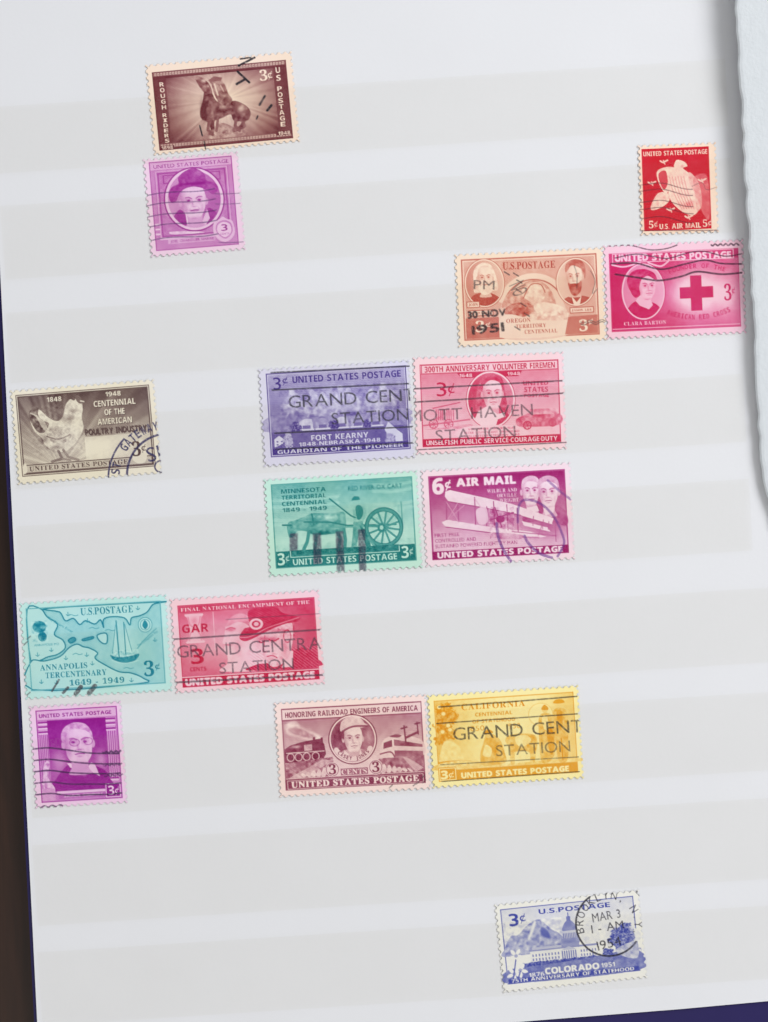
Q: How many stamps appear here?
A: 16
